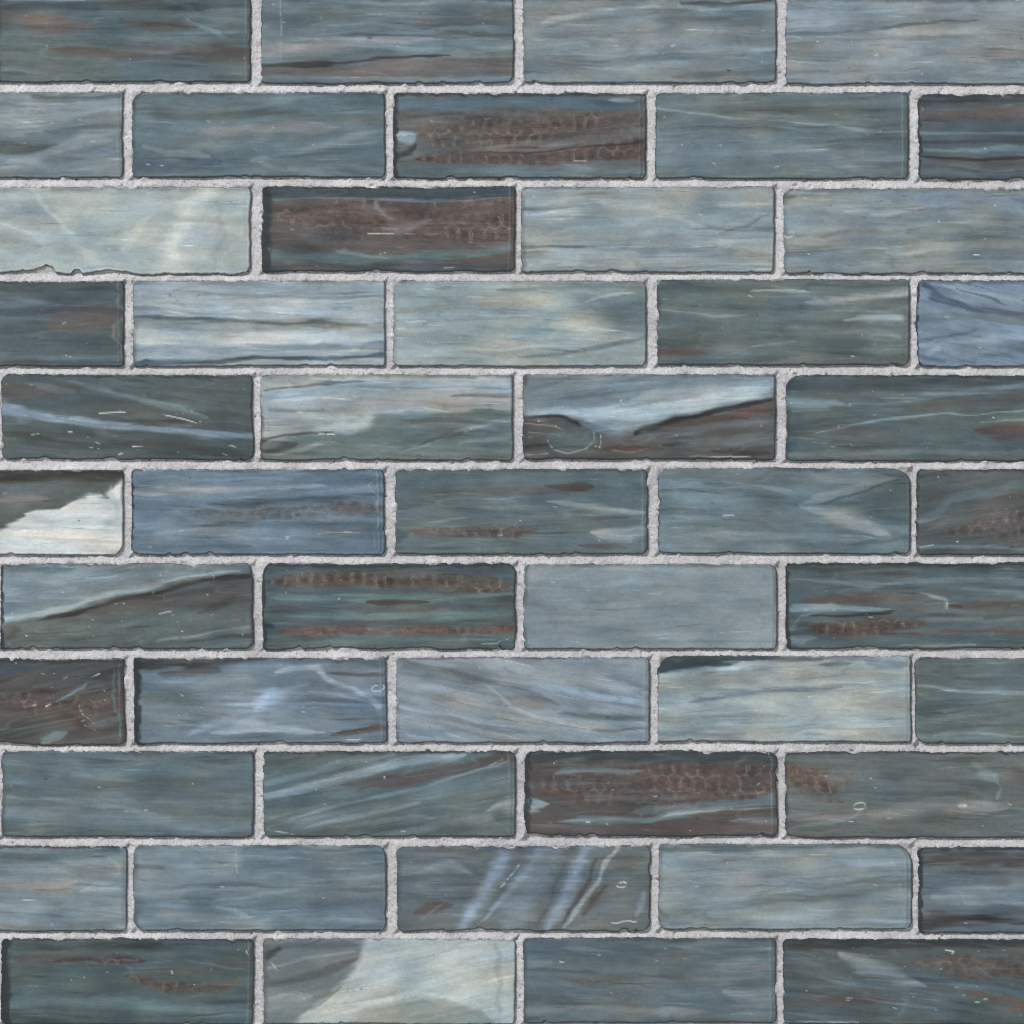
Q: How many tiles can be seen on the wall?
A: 49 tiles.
